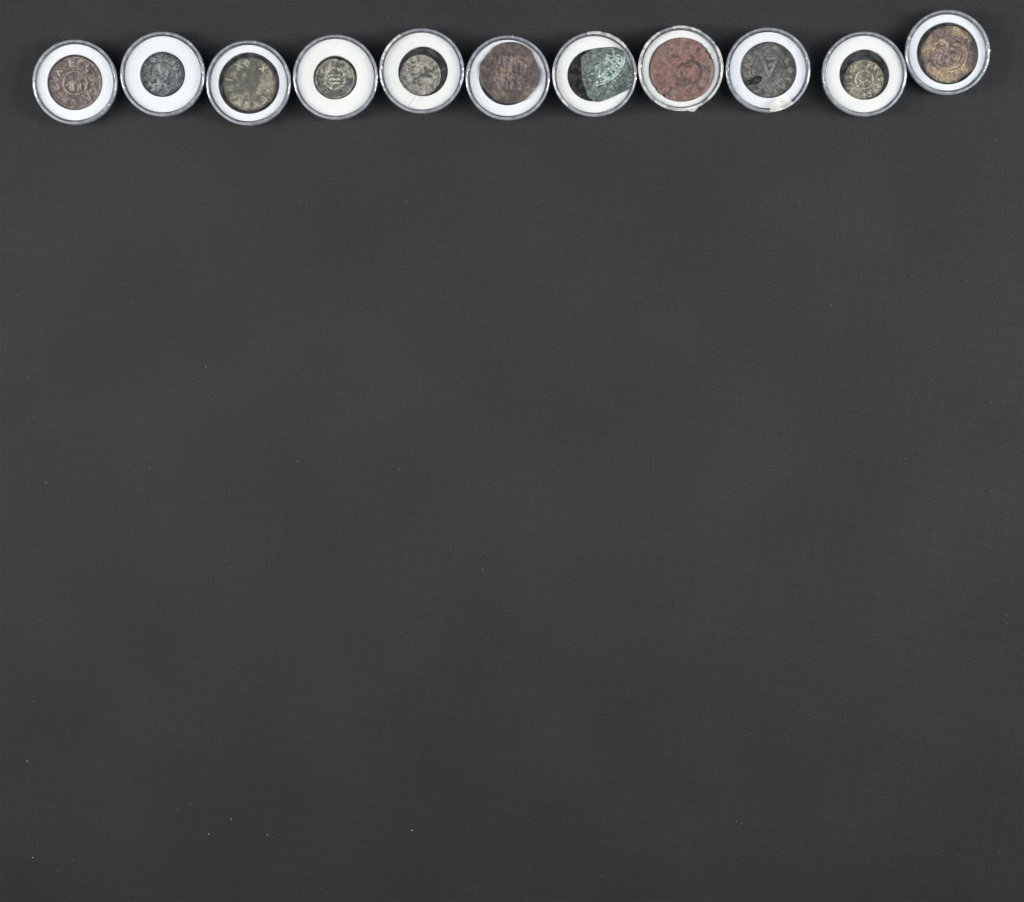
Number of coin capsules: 11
